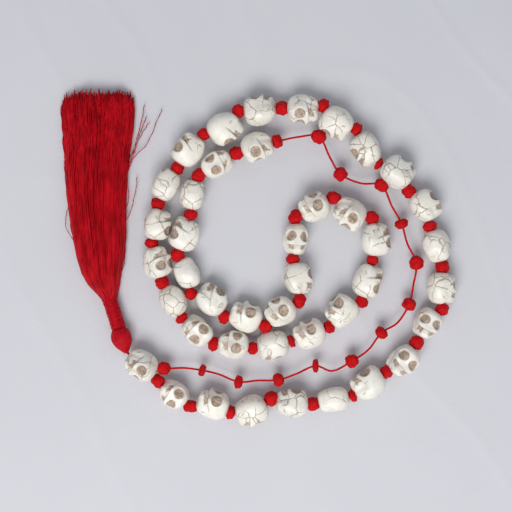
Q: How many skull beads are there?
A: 42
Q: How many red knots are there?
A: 55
